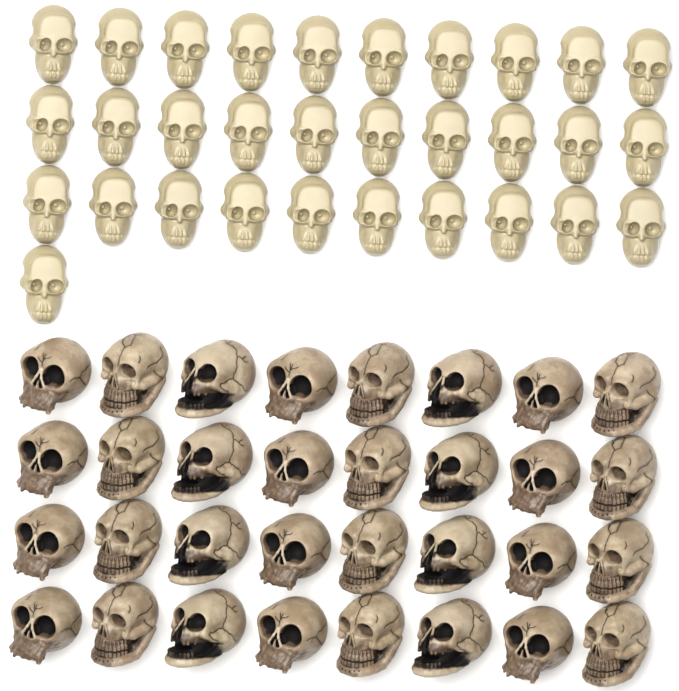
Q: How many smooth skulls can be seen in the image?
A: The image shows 31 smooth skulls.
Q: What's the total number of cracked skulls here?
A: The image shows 32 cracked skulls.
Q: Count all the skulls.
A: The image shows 63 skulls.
